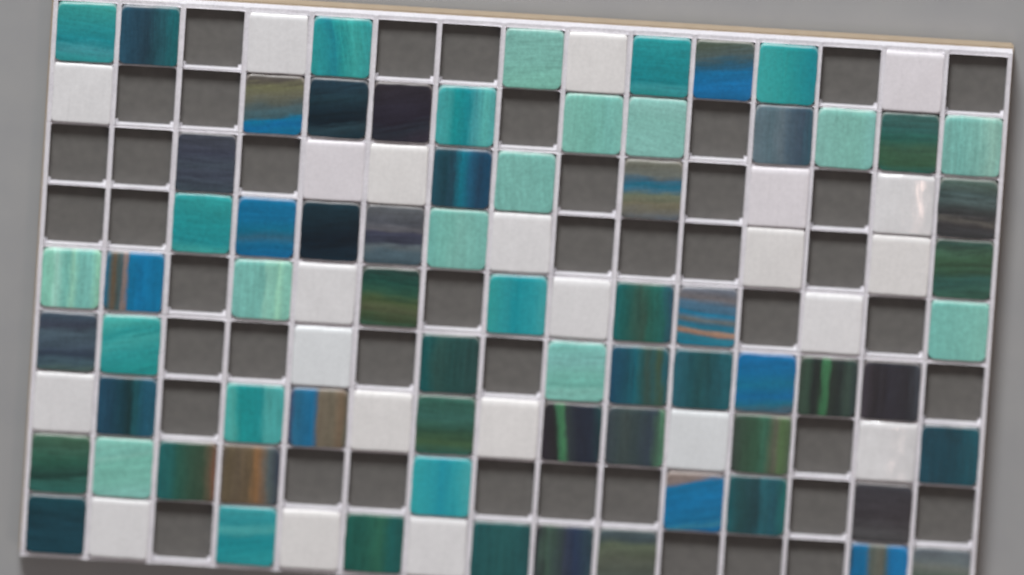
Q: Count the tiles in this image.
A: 92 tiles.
